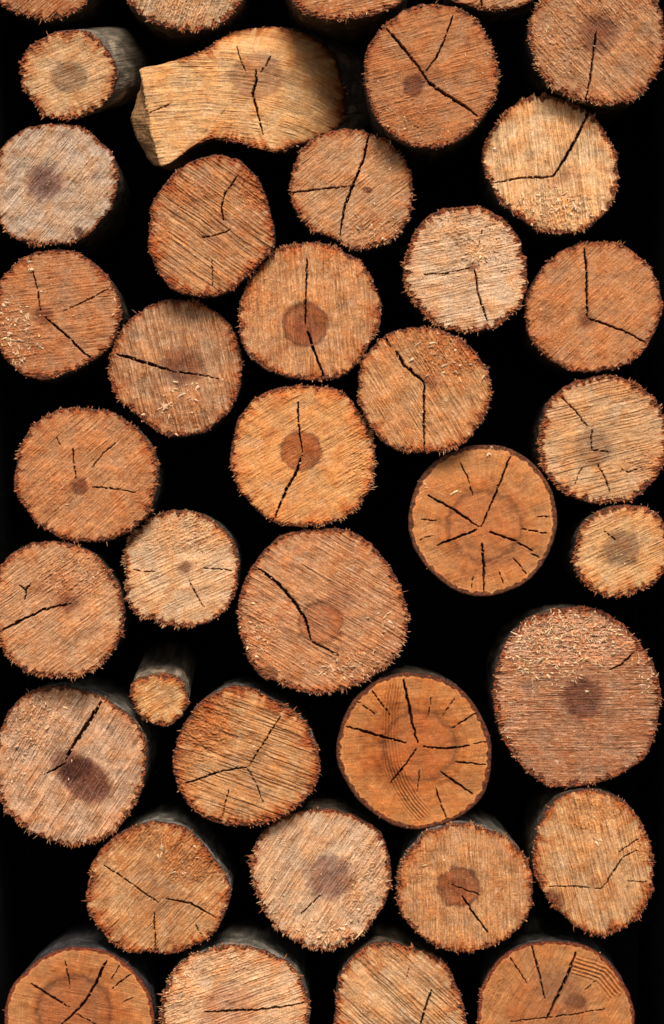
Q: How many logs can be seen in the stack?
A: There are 39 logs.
